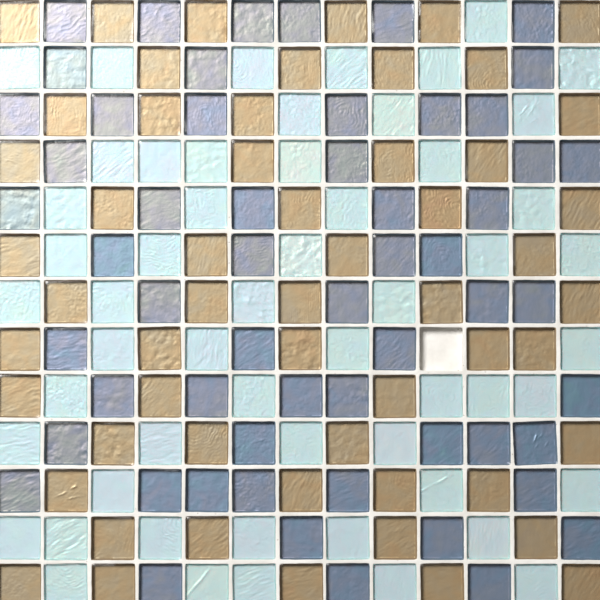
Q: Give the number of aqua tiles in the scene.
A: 55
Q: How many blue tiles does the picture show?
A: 57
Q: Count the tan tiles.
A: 56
